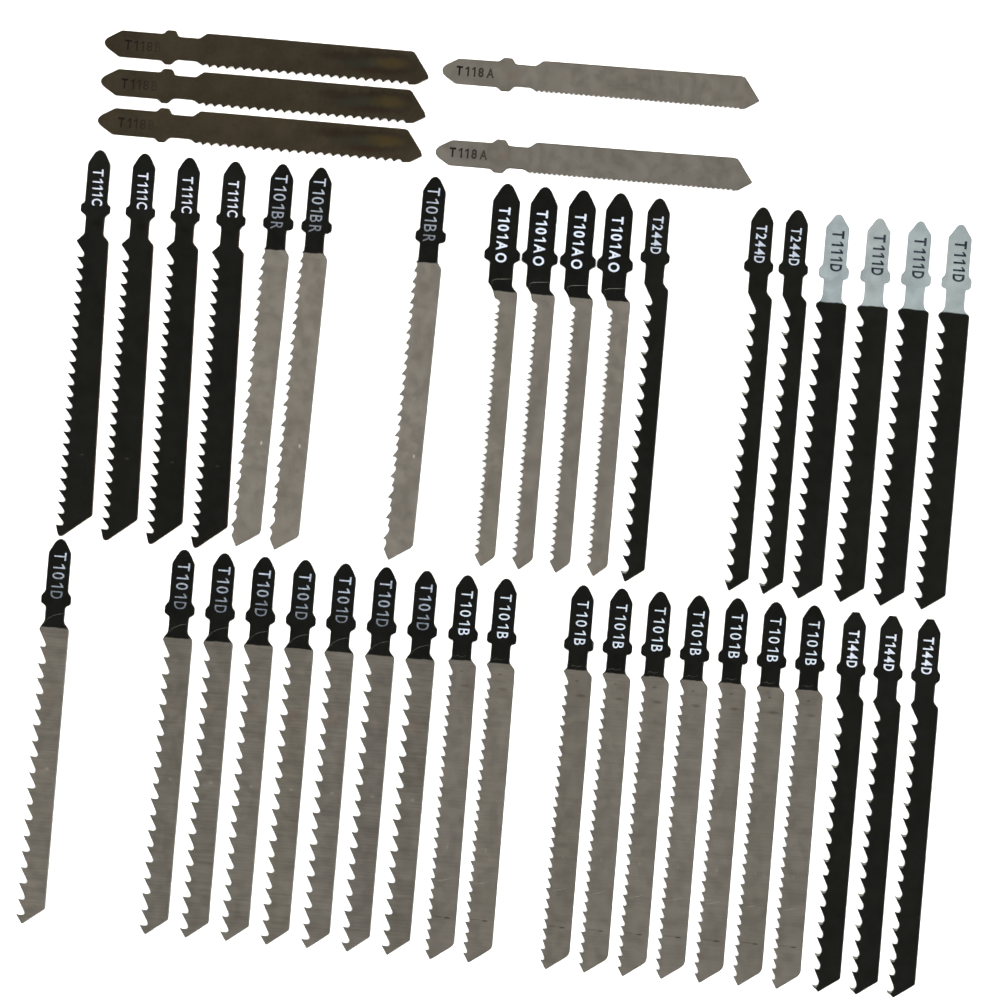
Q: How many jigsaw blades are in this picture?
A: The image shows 43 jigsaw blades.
